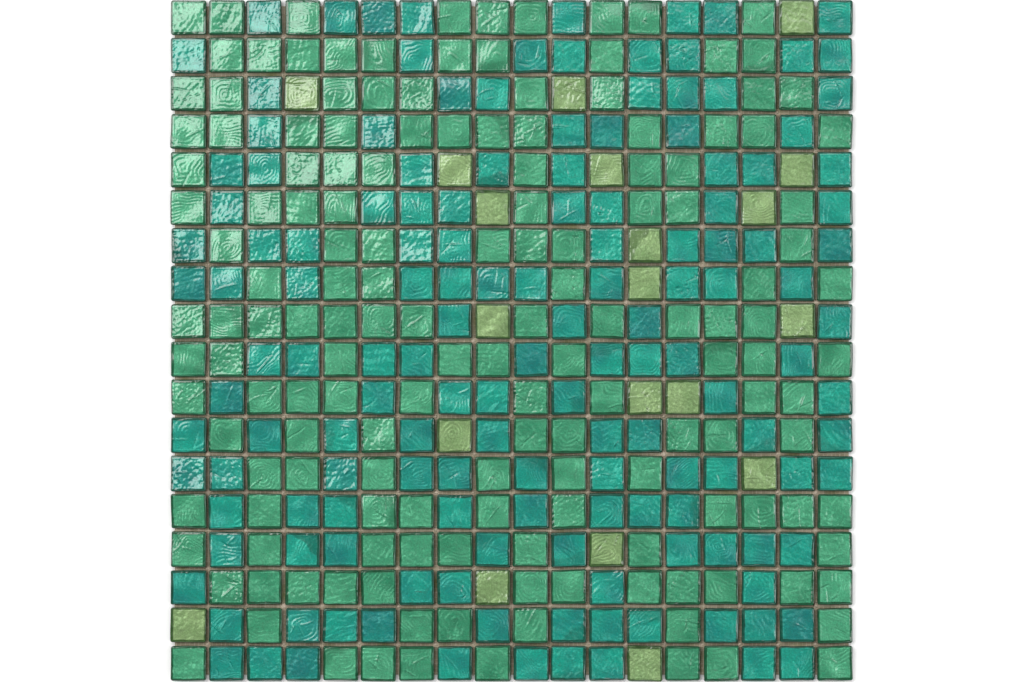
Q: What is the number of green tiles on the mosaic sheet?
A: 156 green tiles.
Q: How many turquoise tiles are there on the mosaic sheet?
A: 148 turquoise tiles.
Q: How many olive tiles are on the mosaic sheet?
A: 20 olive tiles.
